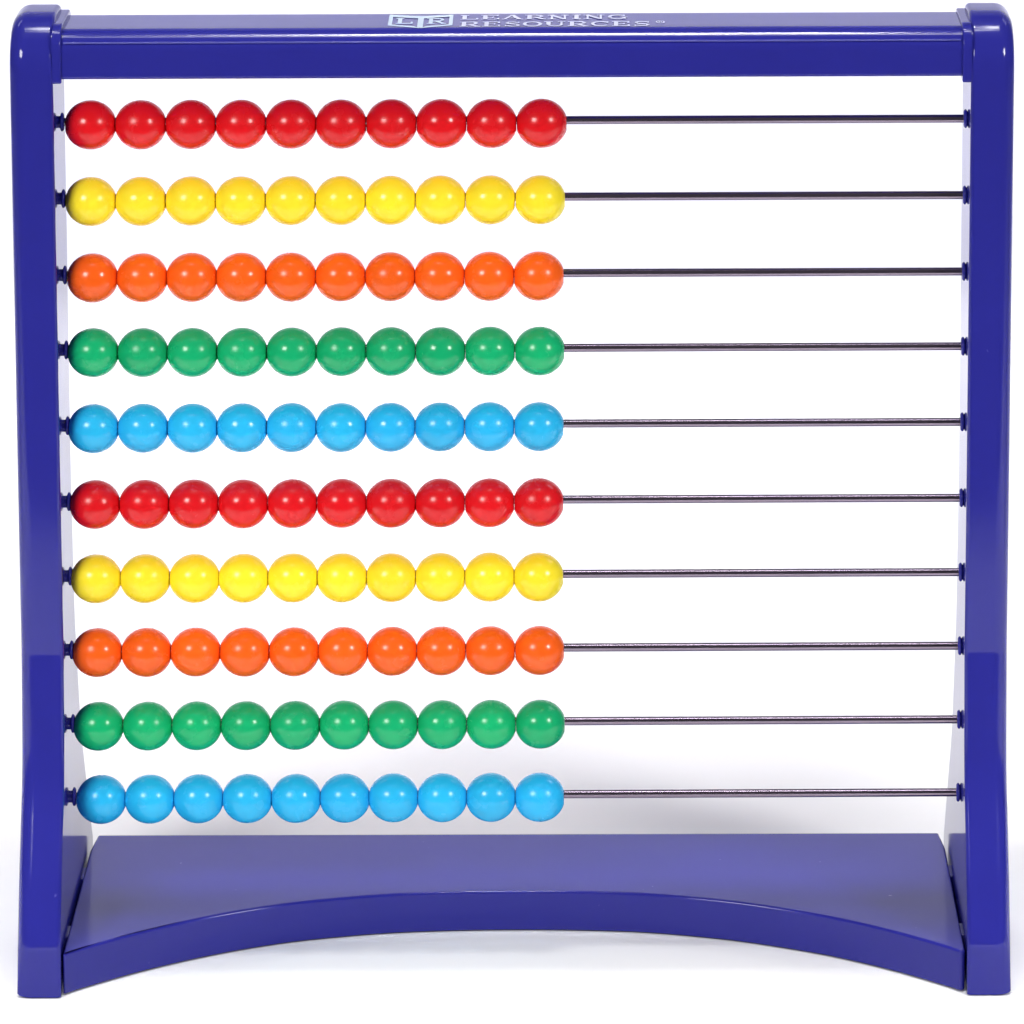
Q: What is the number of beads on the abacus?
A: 100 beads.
